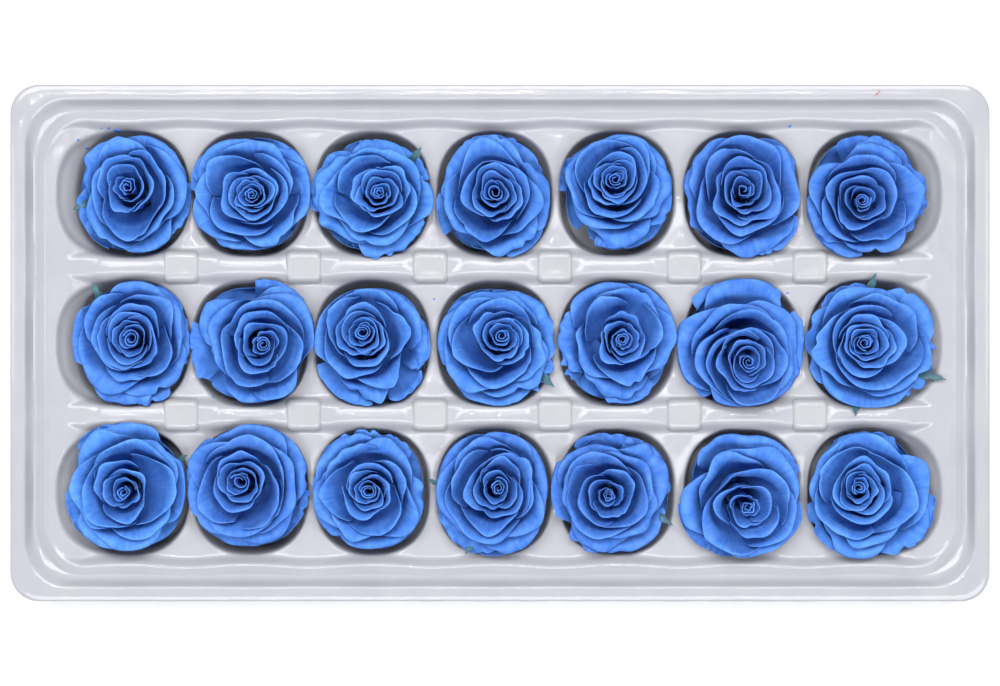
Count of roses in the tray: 21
